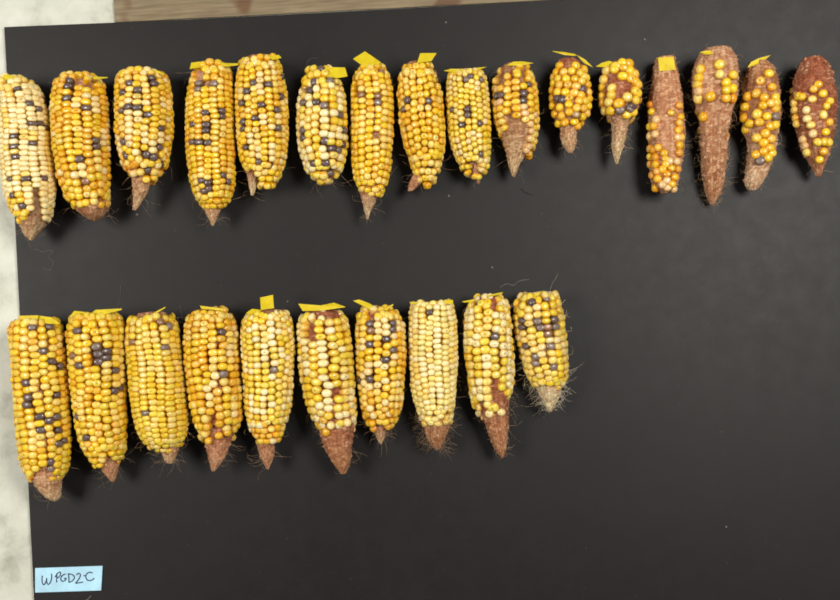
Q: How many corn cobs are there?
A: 26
